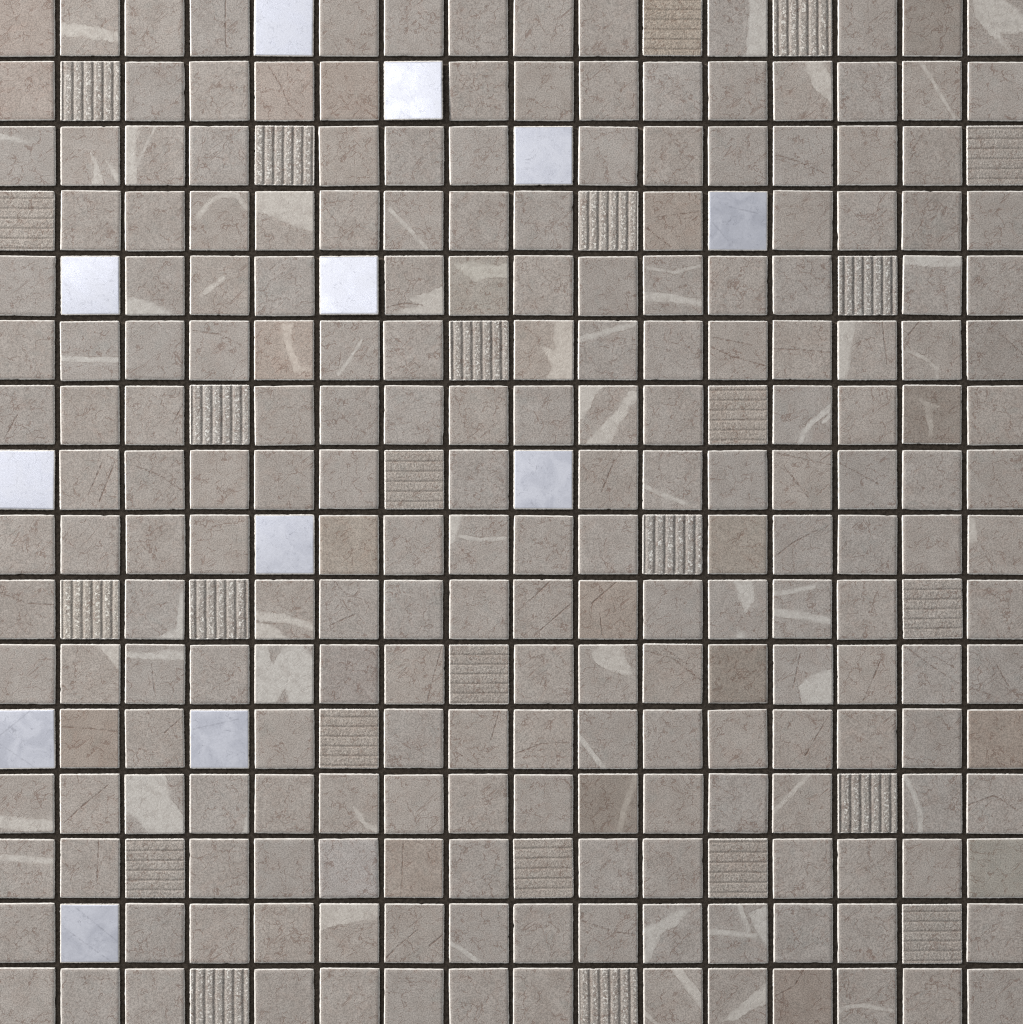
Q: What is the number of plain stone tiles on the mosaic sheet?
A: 164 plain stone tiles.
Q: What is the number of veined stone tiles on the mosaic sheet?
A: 55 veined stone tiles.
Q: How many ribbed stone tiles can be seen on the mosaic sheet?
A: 25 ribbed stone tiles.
